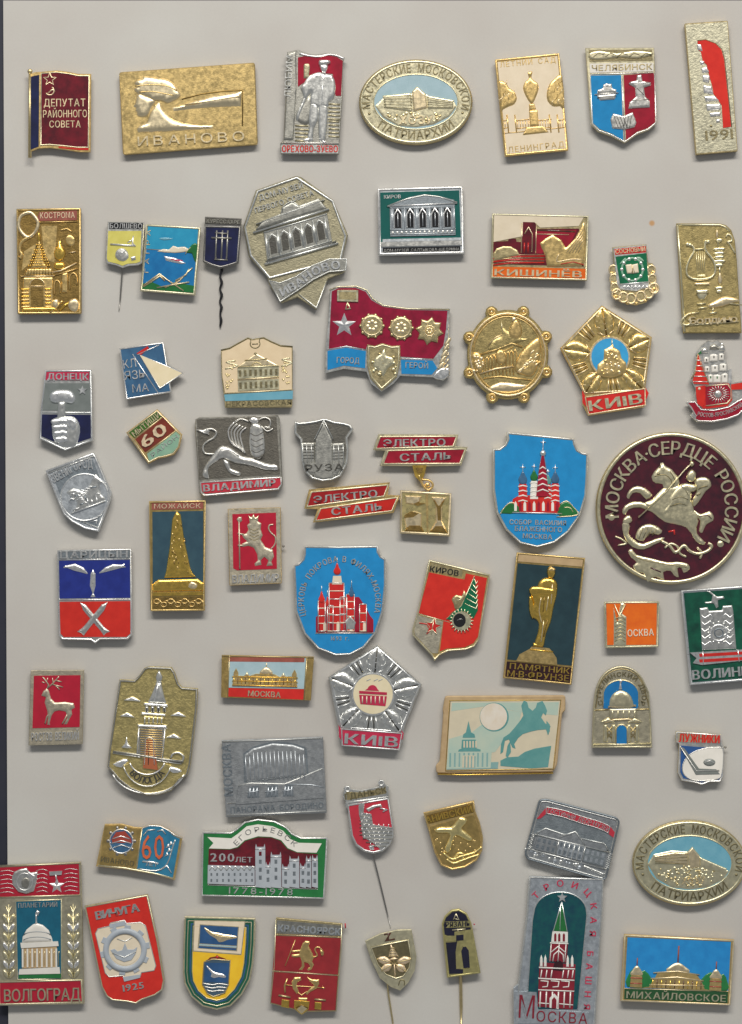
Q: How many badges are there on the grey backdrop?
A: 61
